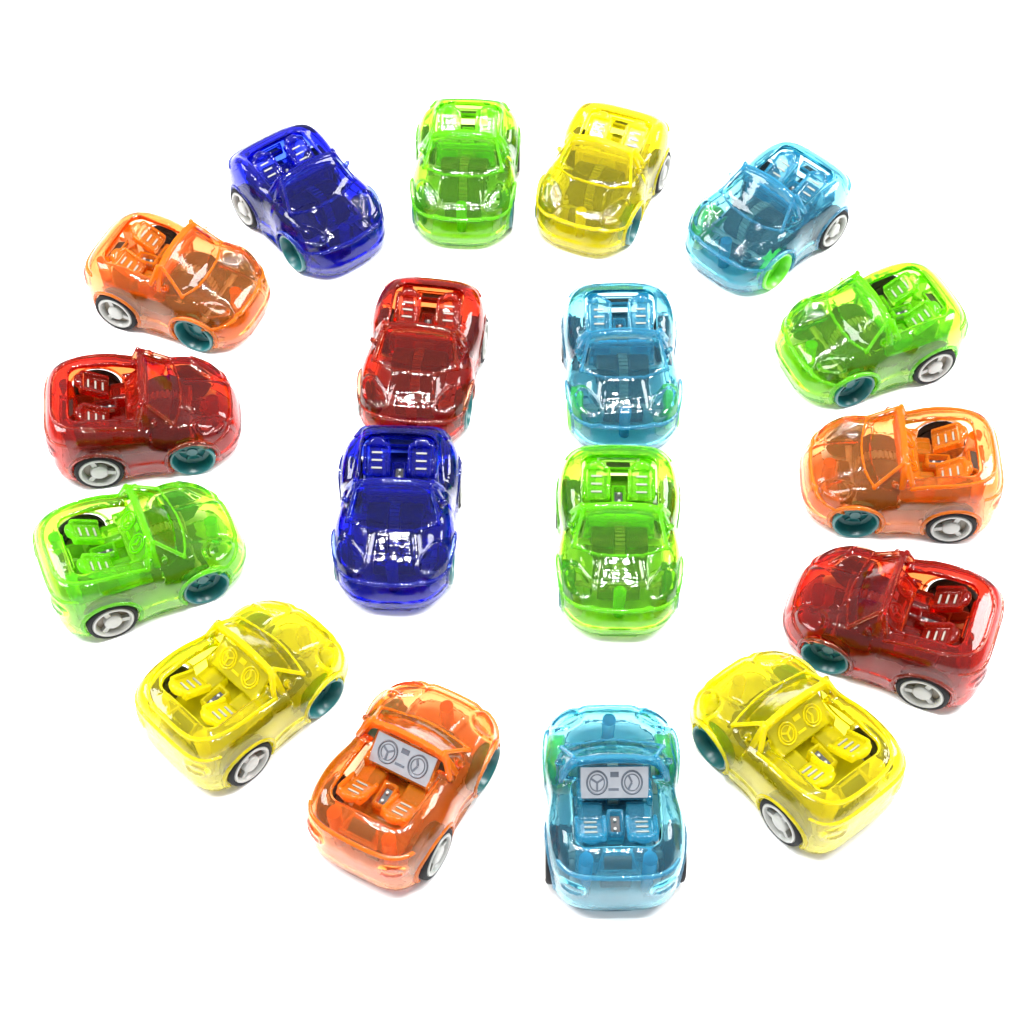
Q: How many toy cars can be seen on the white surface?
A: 18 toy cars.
